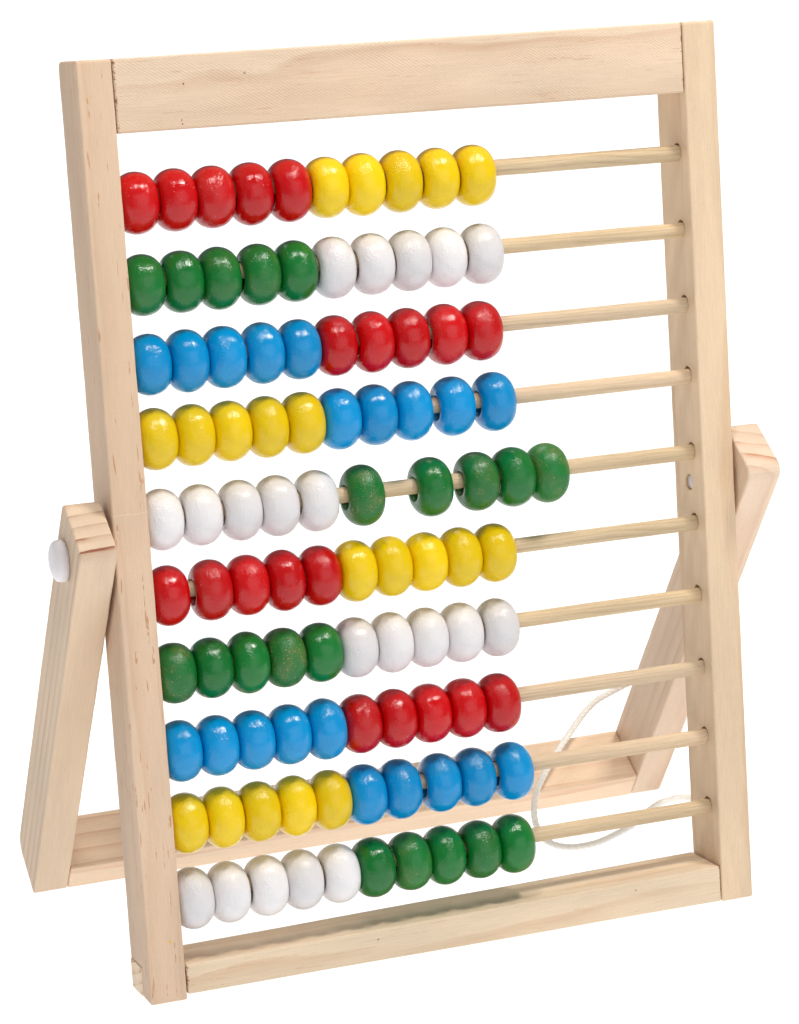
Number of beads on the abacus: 100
